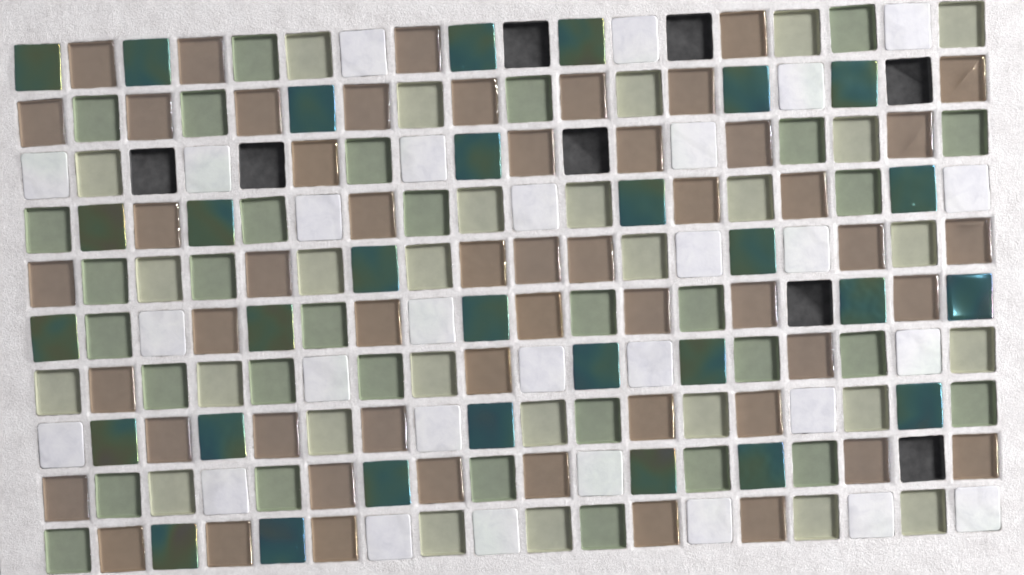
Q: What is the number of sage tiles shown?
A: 60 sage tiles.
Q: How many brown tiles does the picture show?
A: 53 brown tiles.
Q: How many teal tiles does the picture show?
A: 30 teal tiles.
